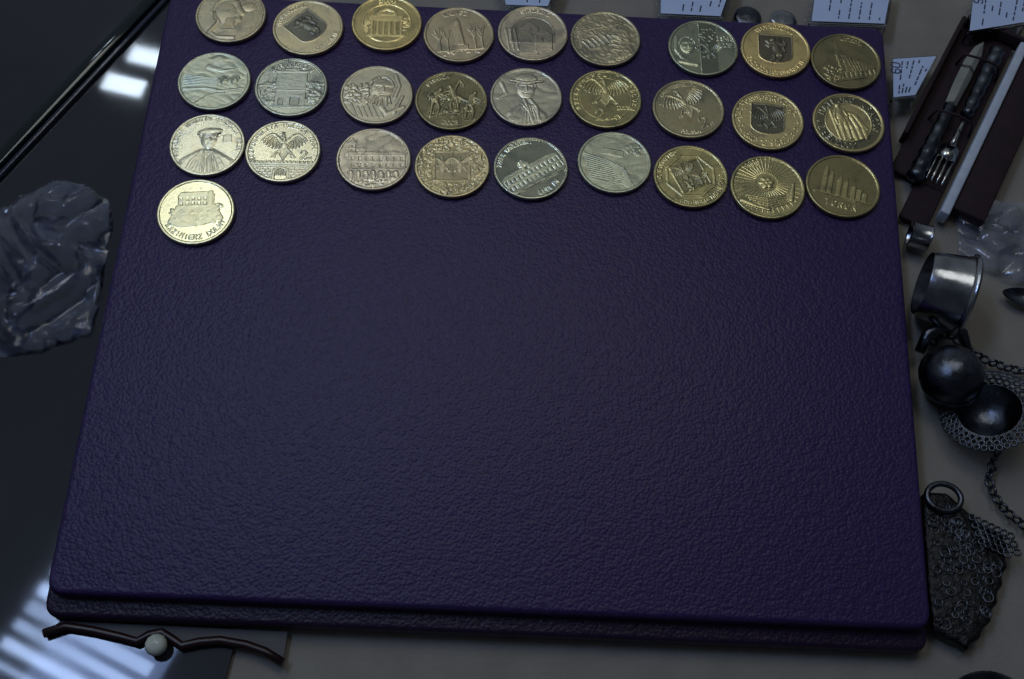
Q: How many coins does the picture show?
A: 28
